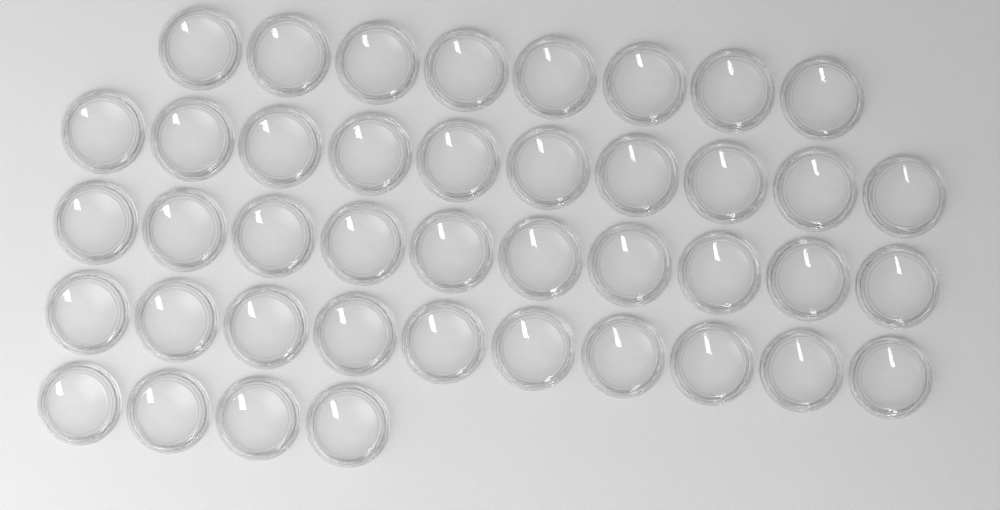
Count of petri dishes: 42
